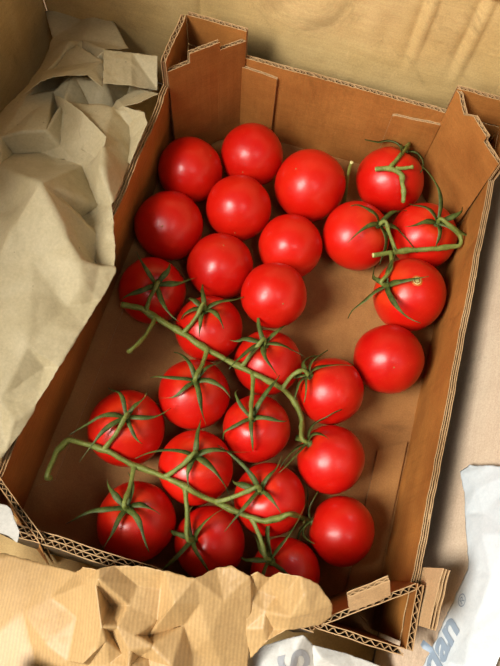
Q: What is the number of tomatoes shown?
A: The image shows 27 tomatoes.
